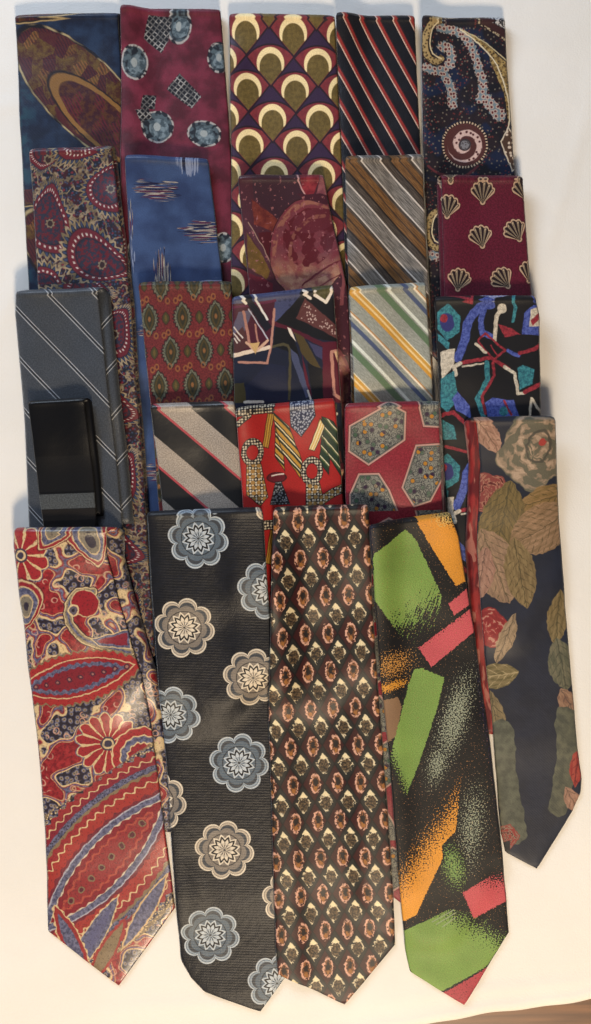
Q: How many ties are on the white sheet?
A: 24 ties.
